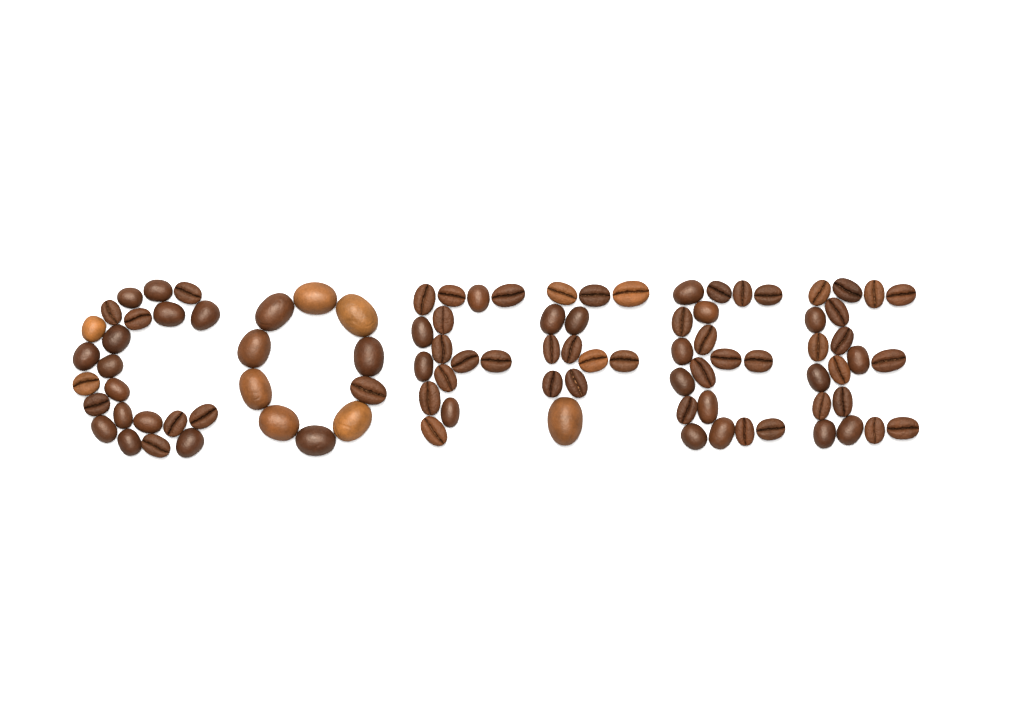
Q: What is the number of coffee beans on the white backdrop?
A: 94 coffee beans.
